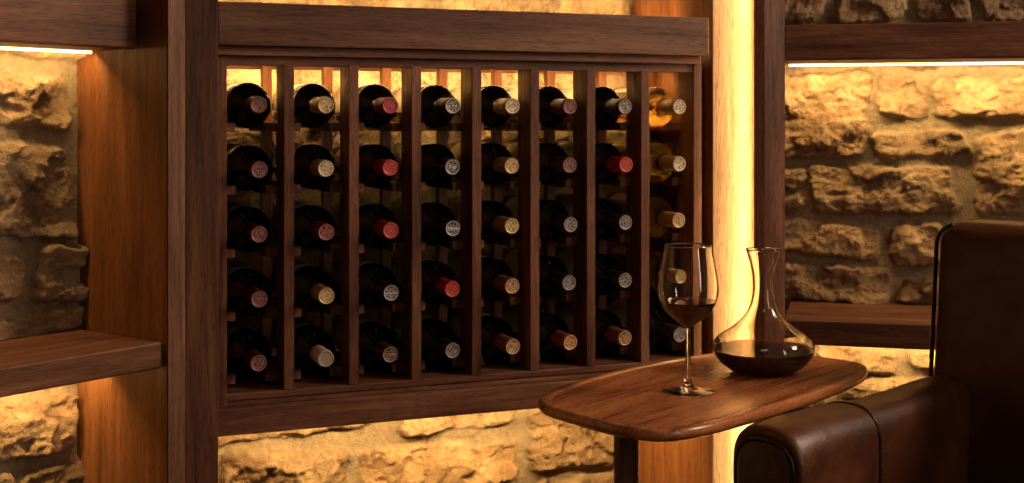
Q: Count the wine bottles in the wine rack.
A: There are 40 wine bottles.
